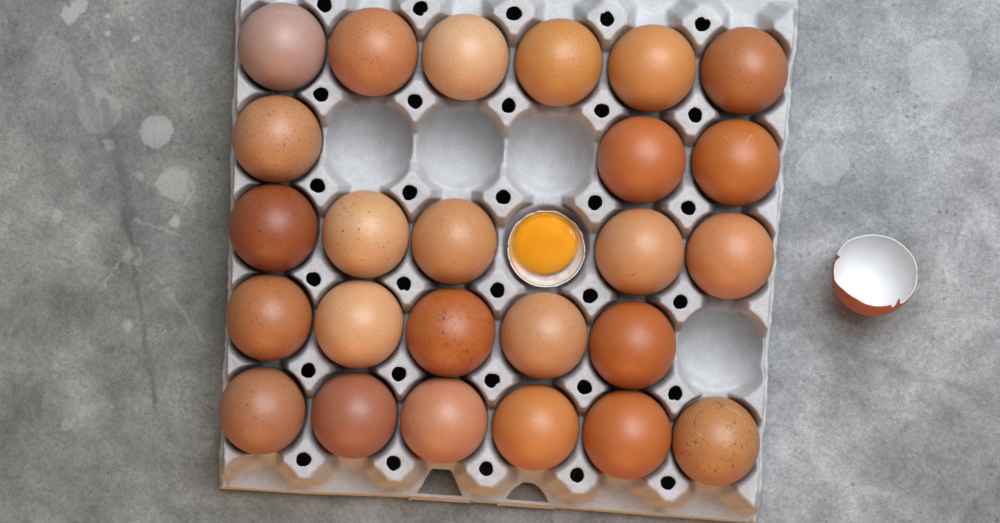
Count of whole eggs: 25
